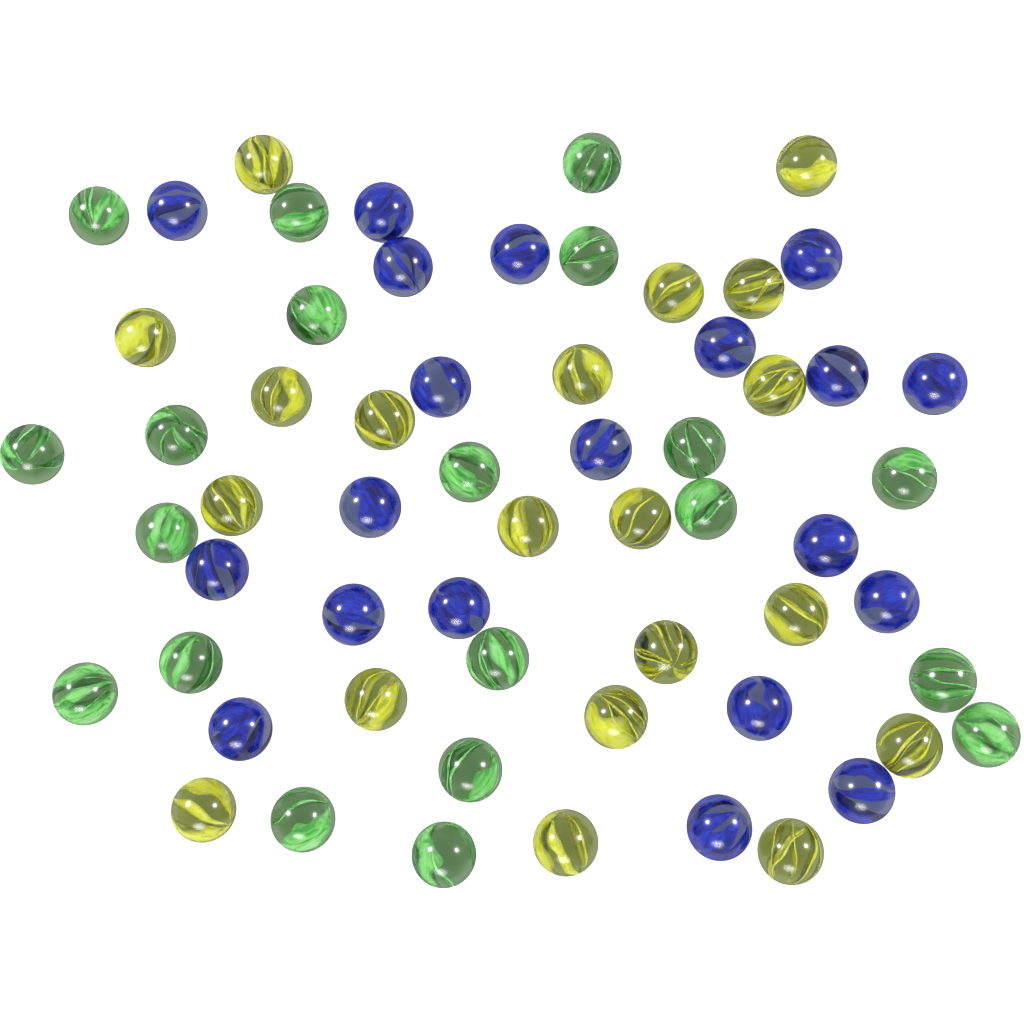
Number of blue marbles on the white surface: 20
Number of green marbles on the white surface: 20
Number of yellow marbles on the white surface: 20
